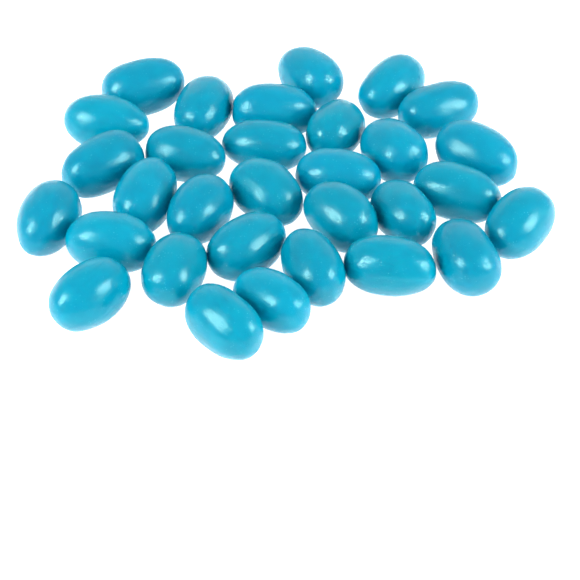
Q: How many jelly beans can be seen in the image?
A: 31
